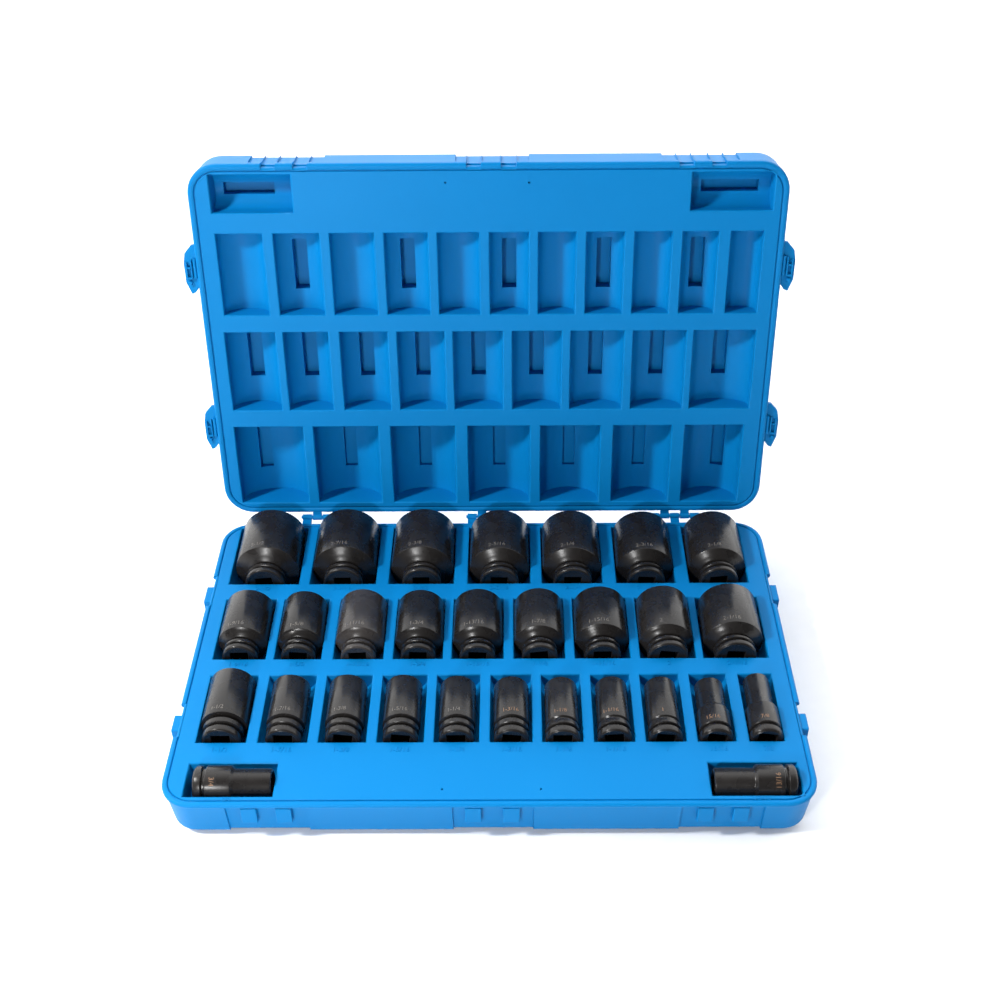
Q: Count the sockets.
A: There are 29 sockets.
